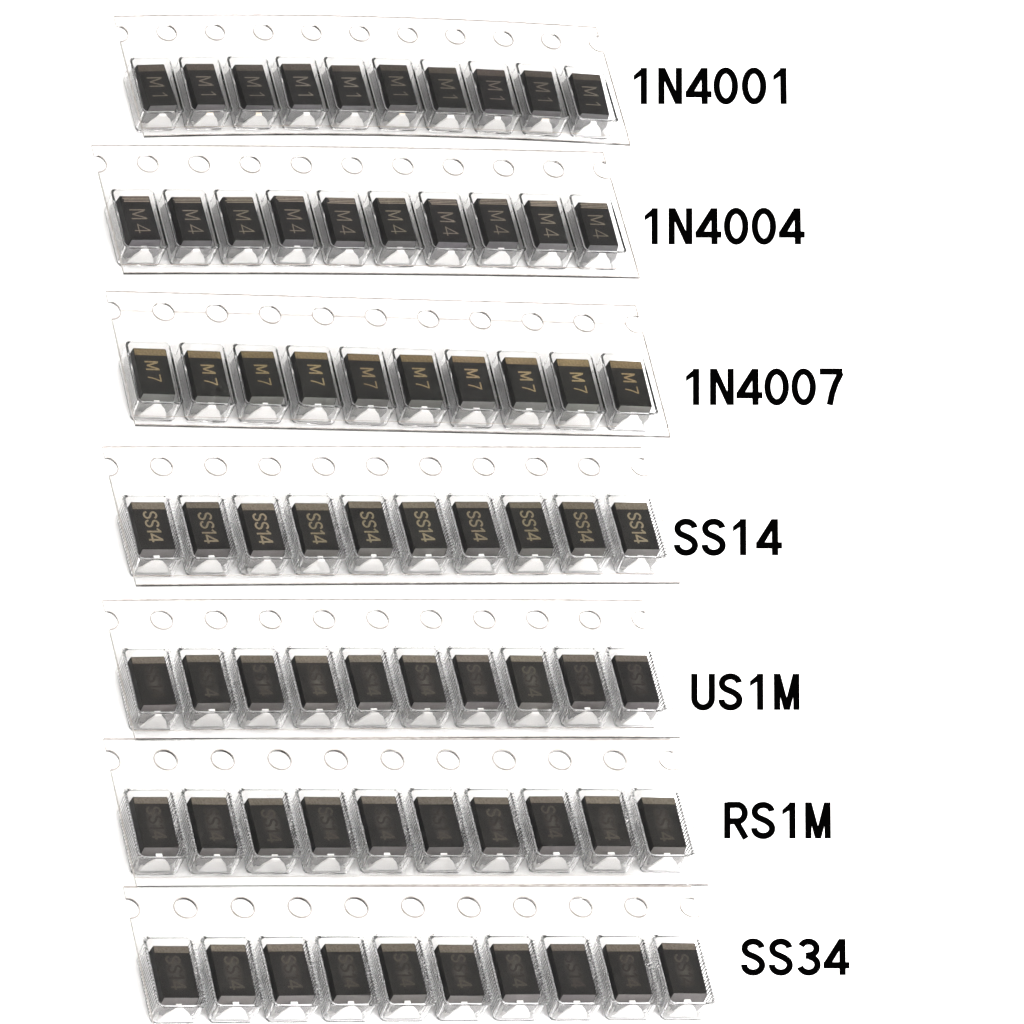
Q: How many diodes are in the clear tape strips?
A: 70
